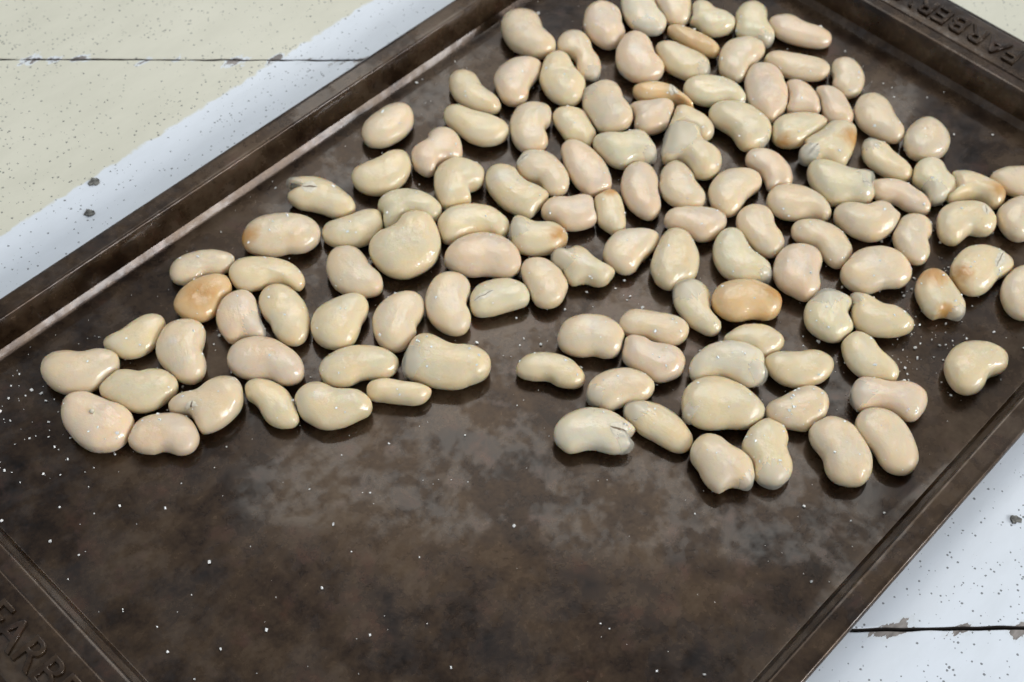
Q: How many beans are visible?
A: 126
